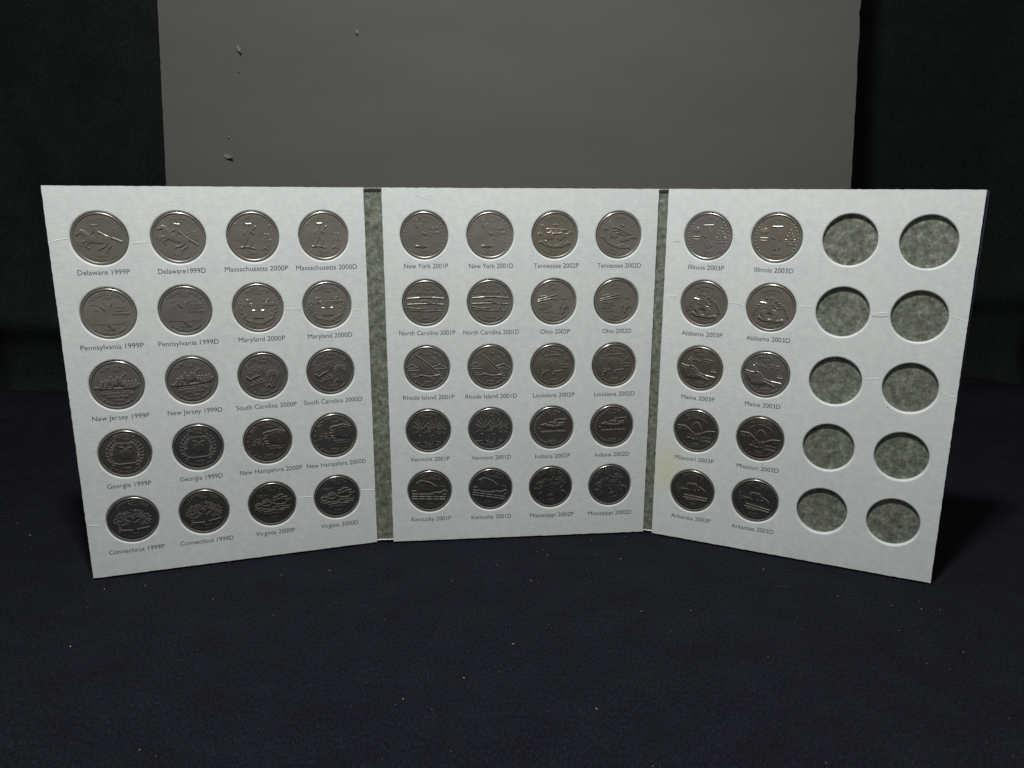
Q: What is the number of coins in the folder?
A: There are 50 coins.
